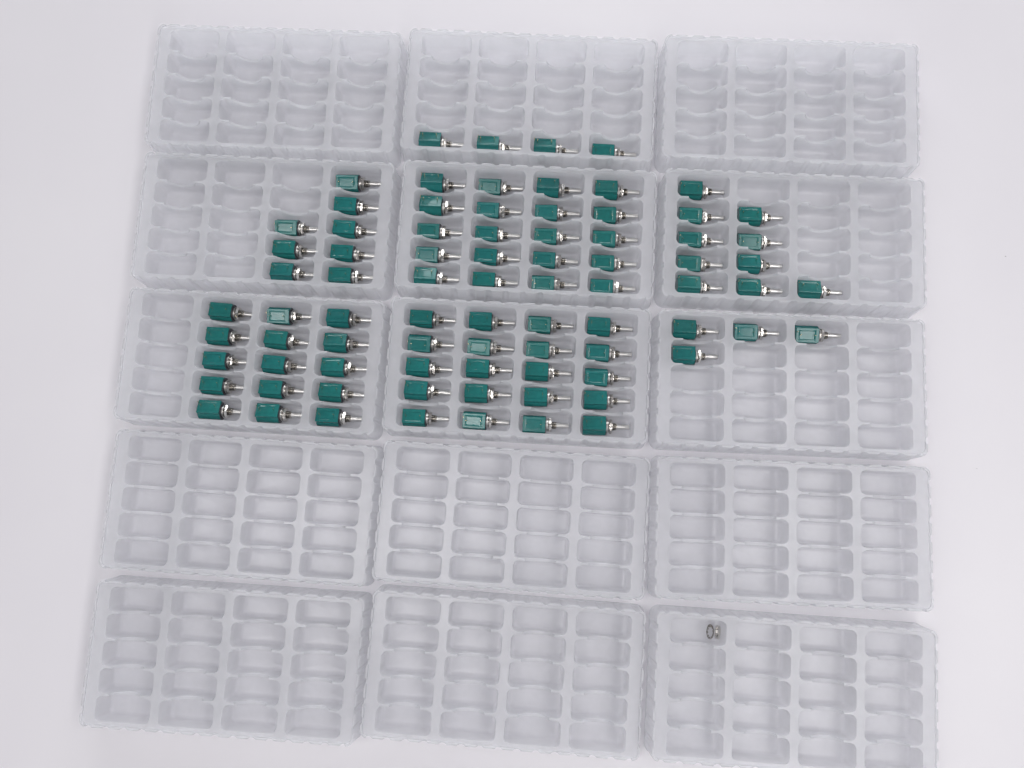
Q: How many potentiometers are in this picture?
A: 81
